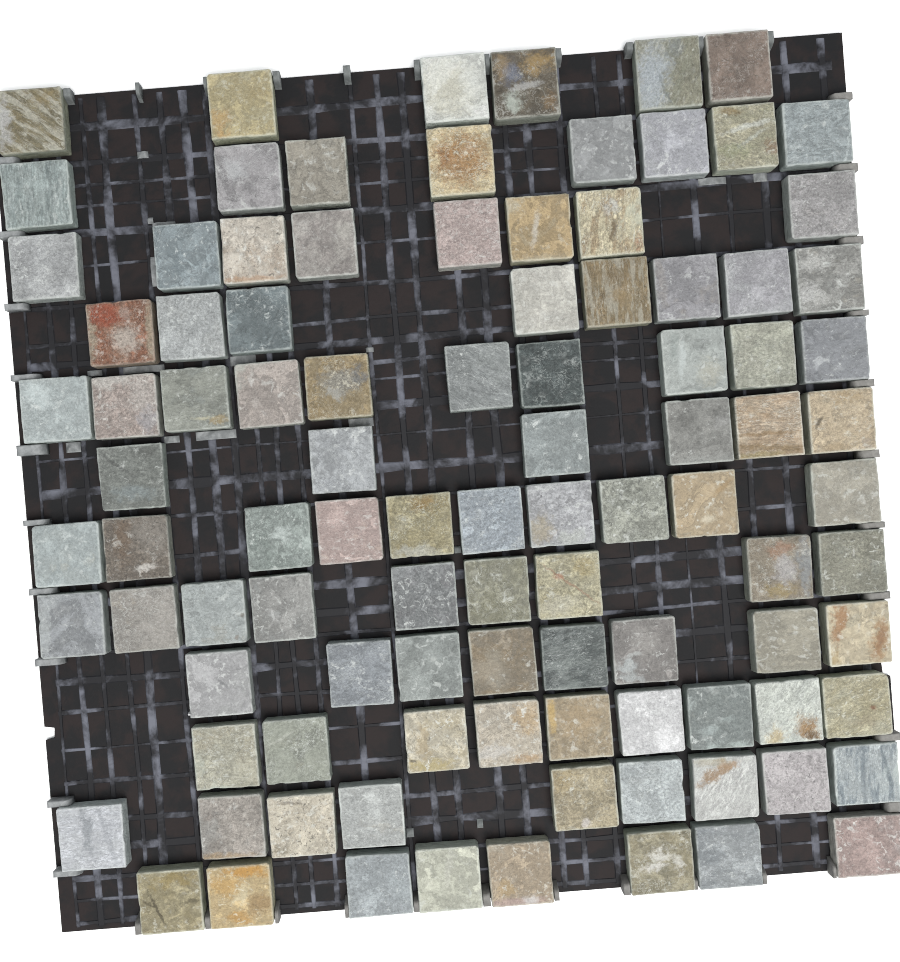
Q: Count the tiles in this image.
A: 99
